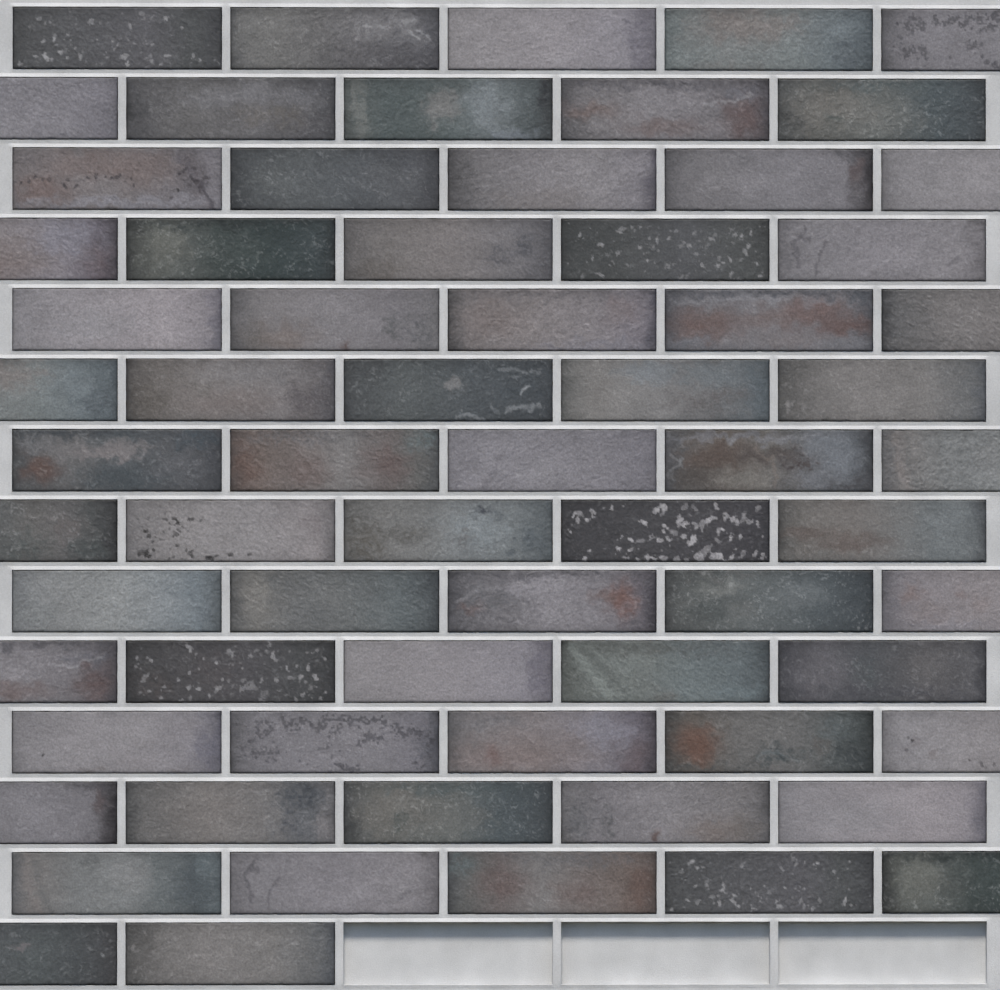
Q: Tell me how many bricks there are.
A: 67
